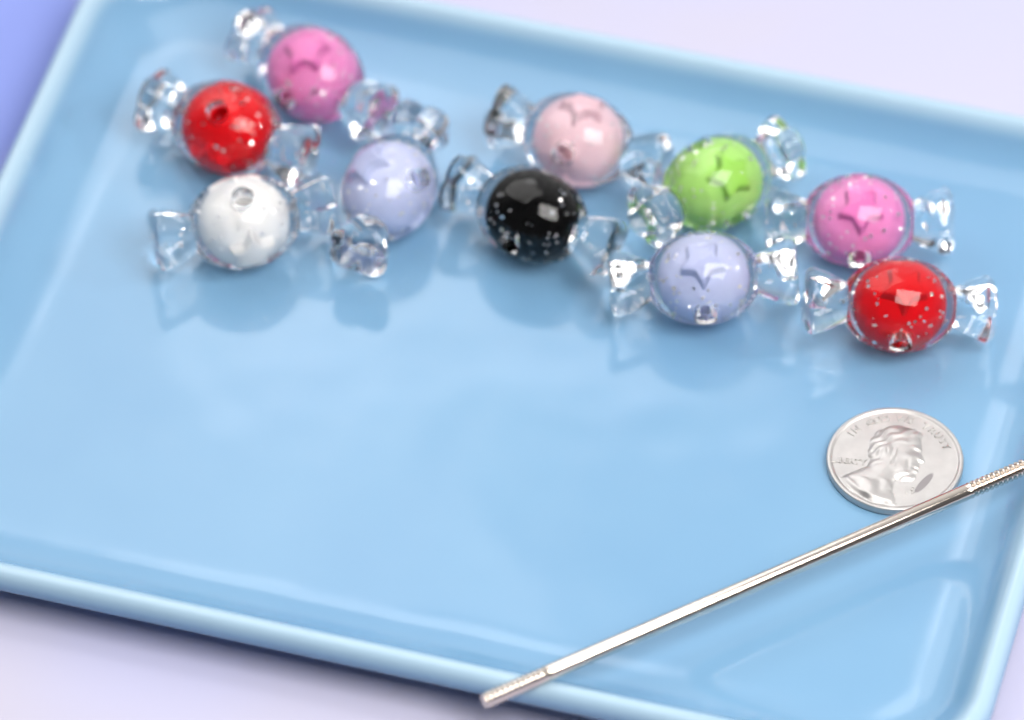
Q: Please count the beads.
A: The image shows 10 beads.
